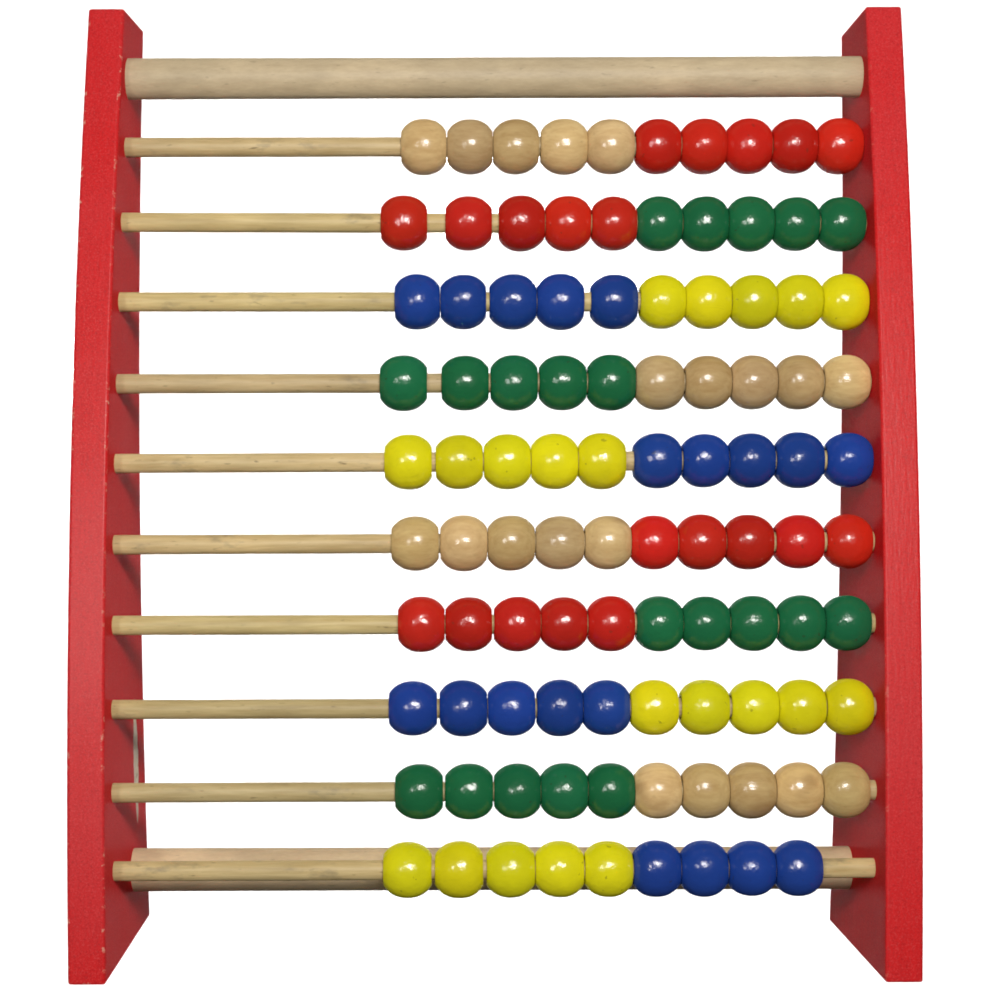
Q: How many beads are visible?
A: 99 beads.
